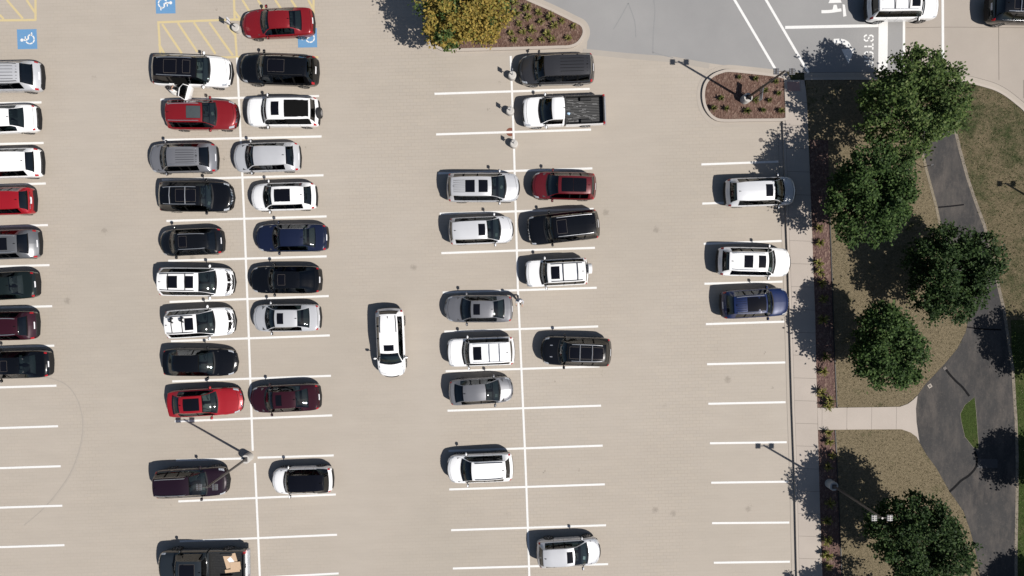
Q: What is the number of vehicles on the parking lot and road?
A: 48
